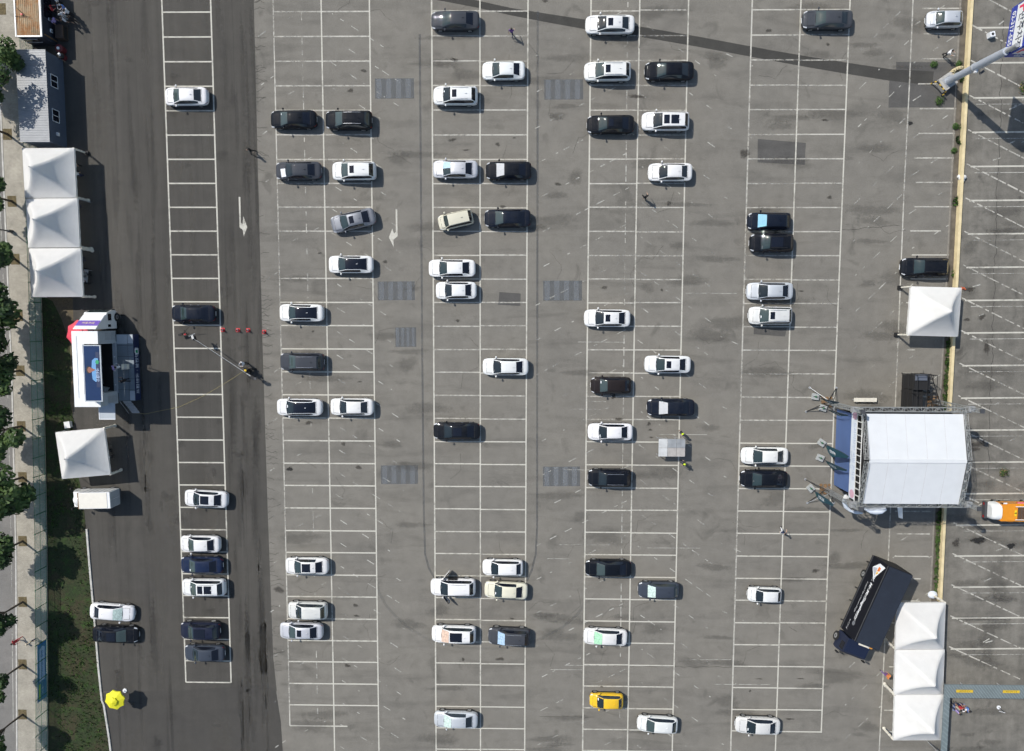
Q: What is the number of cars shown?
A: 68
